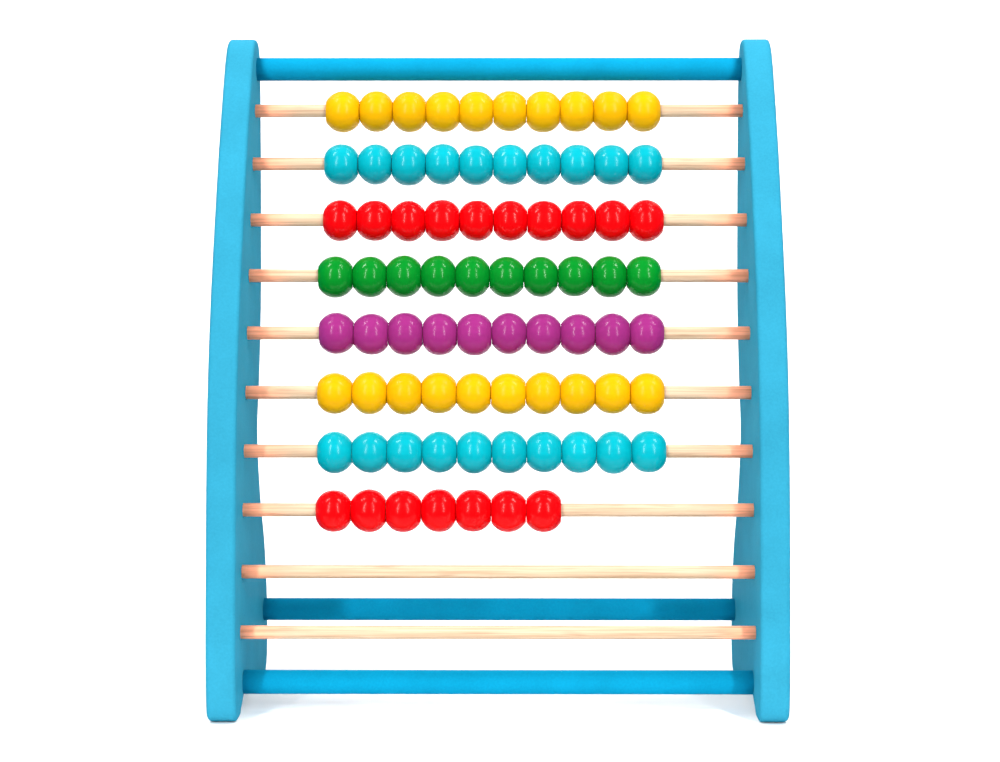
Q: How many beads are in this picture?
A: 77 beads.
